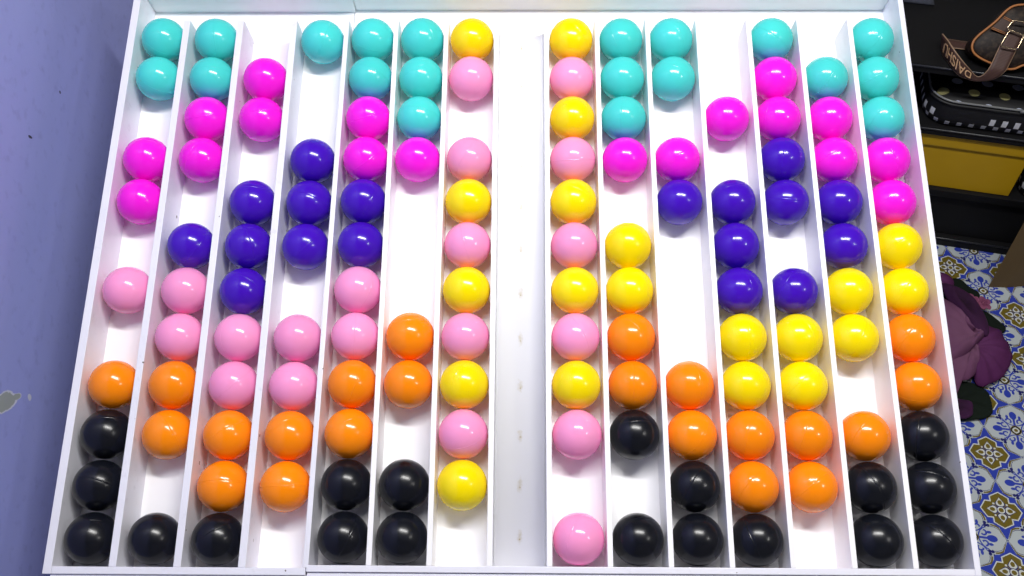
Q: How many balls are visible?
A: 137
